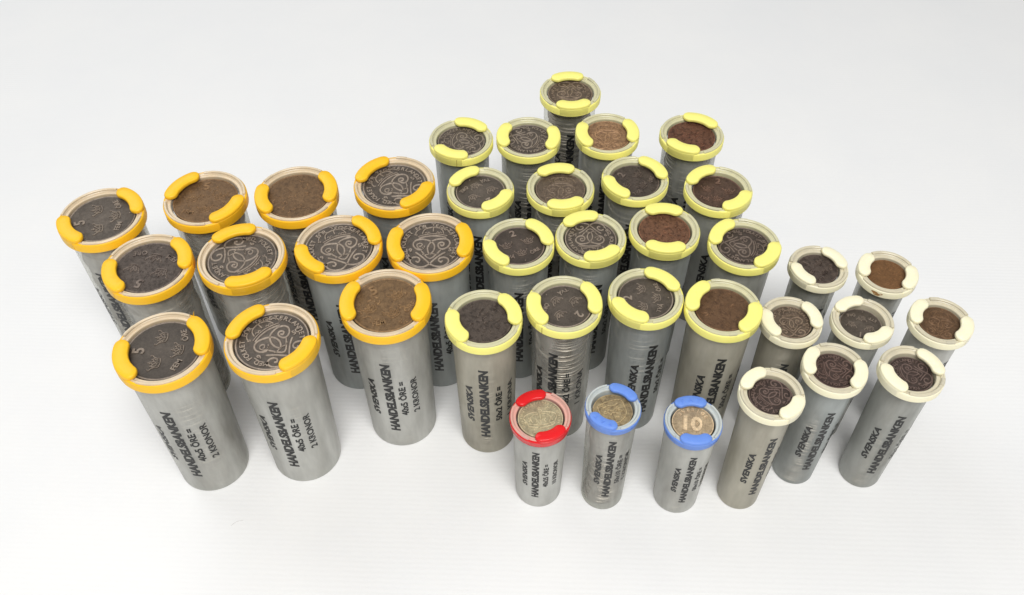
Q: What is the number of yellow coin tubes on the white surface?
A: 17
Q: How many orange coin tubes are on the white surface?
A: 11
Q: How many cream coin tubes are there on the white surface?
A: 8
